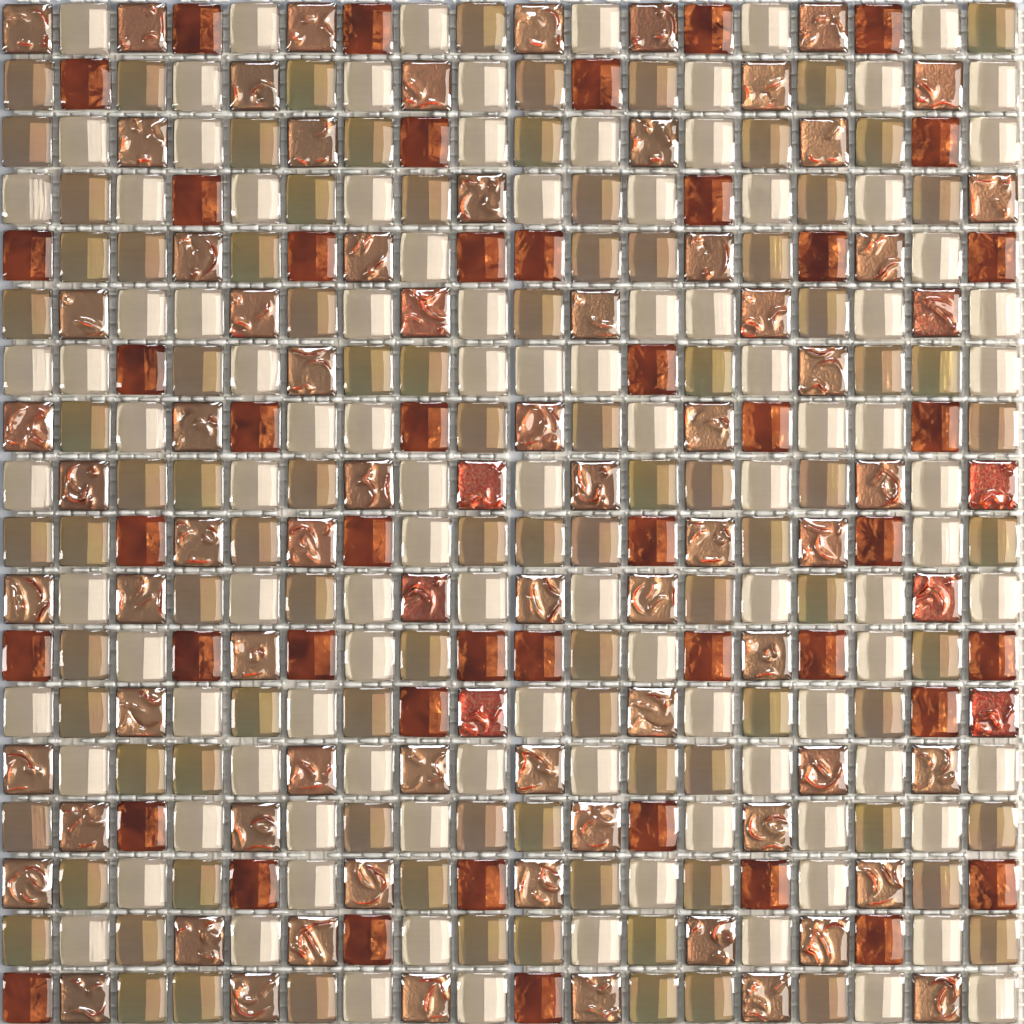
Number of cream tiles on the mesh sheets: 104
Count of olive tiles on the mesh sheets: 96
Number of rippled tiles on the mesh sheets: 78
